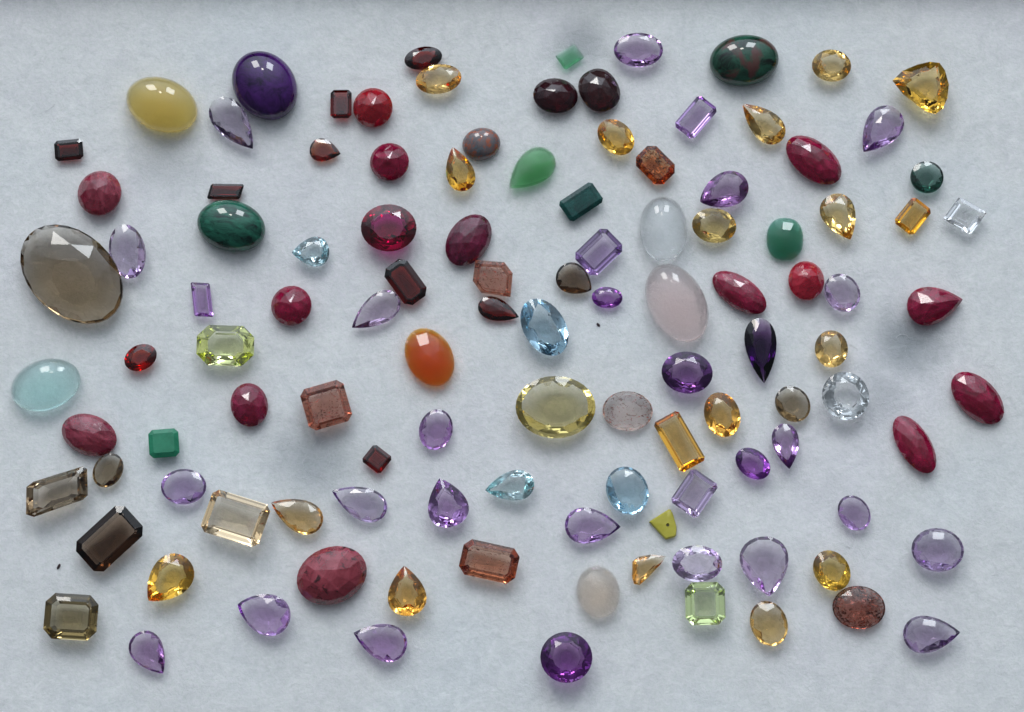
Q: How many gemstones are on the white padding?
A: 114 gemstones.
